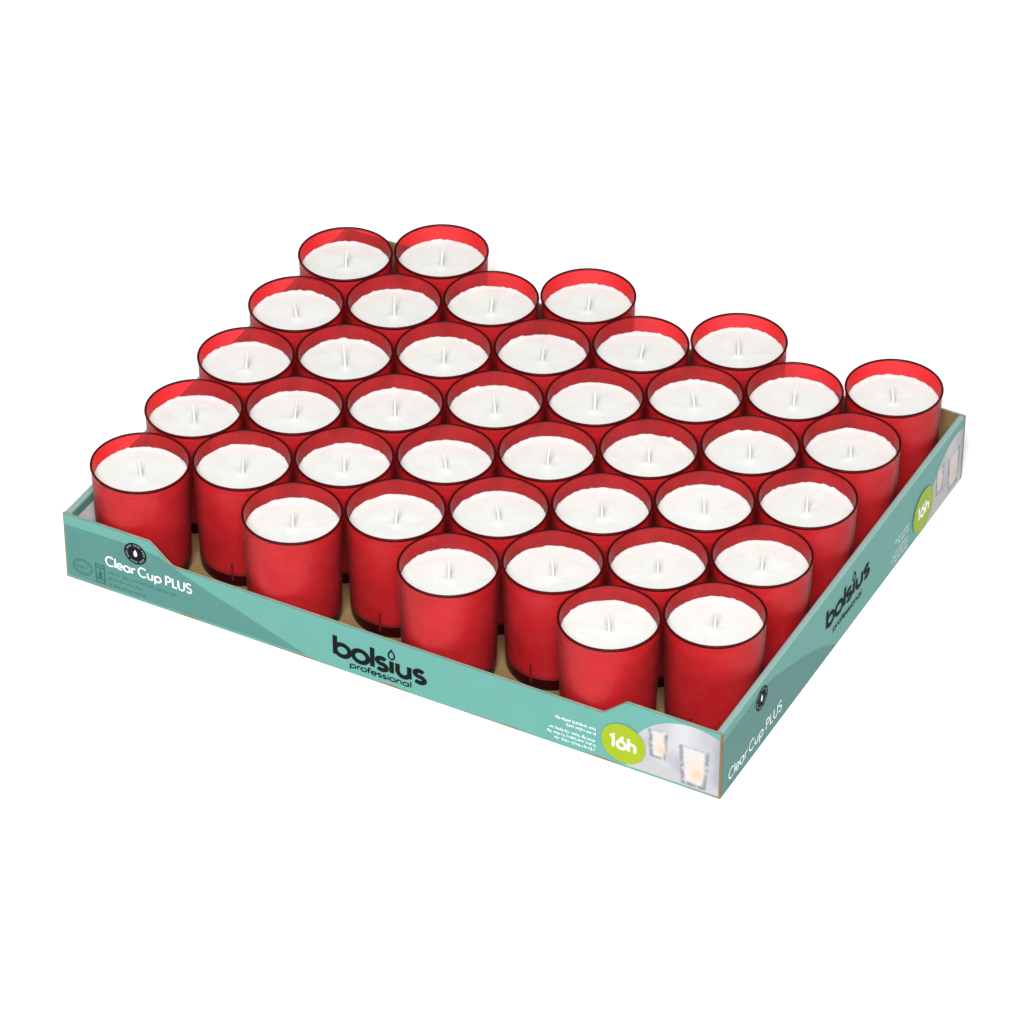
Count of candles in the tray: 40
